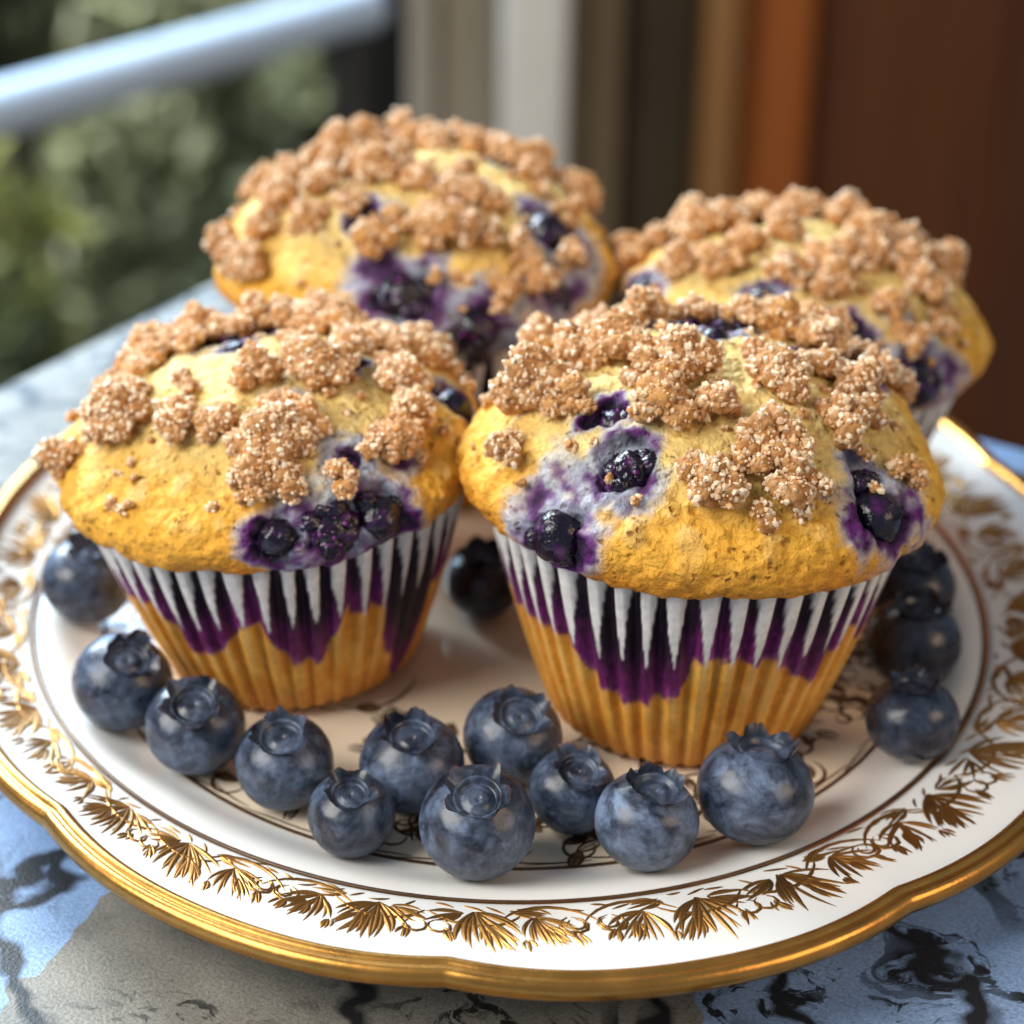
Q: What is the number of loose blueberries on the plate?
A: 15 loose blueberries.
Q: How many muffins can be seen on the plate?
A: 4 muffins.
